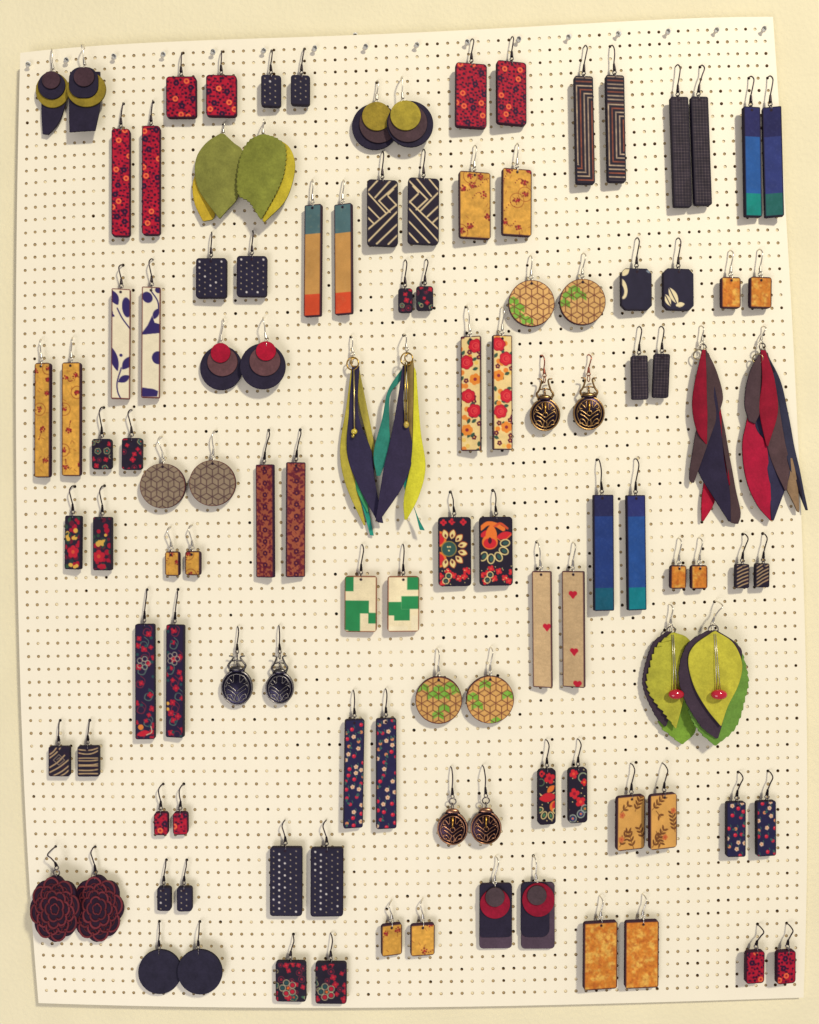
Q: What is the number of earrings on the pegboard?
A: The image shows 114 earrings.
